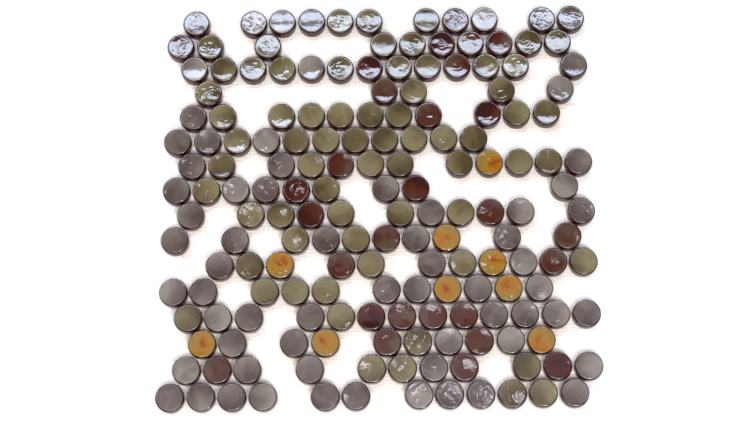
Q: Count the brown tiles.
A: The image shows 28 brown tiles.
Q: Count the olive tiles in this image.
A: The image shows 67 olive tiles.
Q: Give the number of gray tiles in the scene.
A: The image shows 67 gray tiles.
